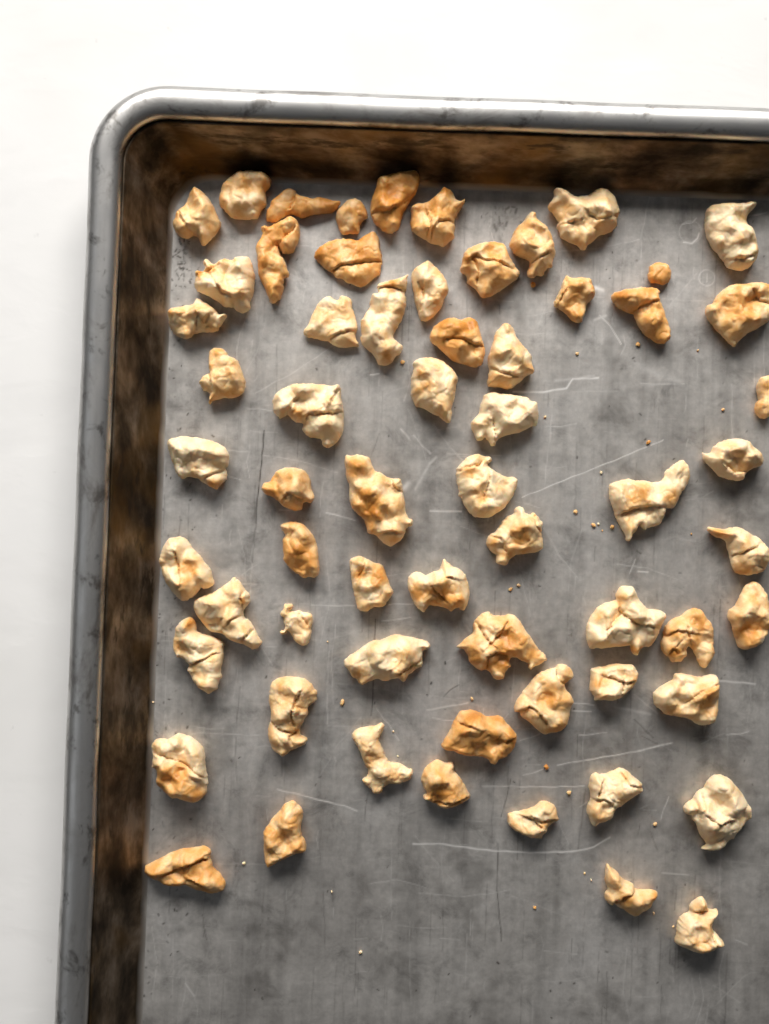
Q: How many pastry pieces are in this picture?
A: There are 63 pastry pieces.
